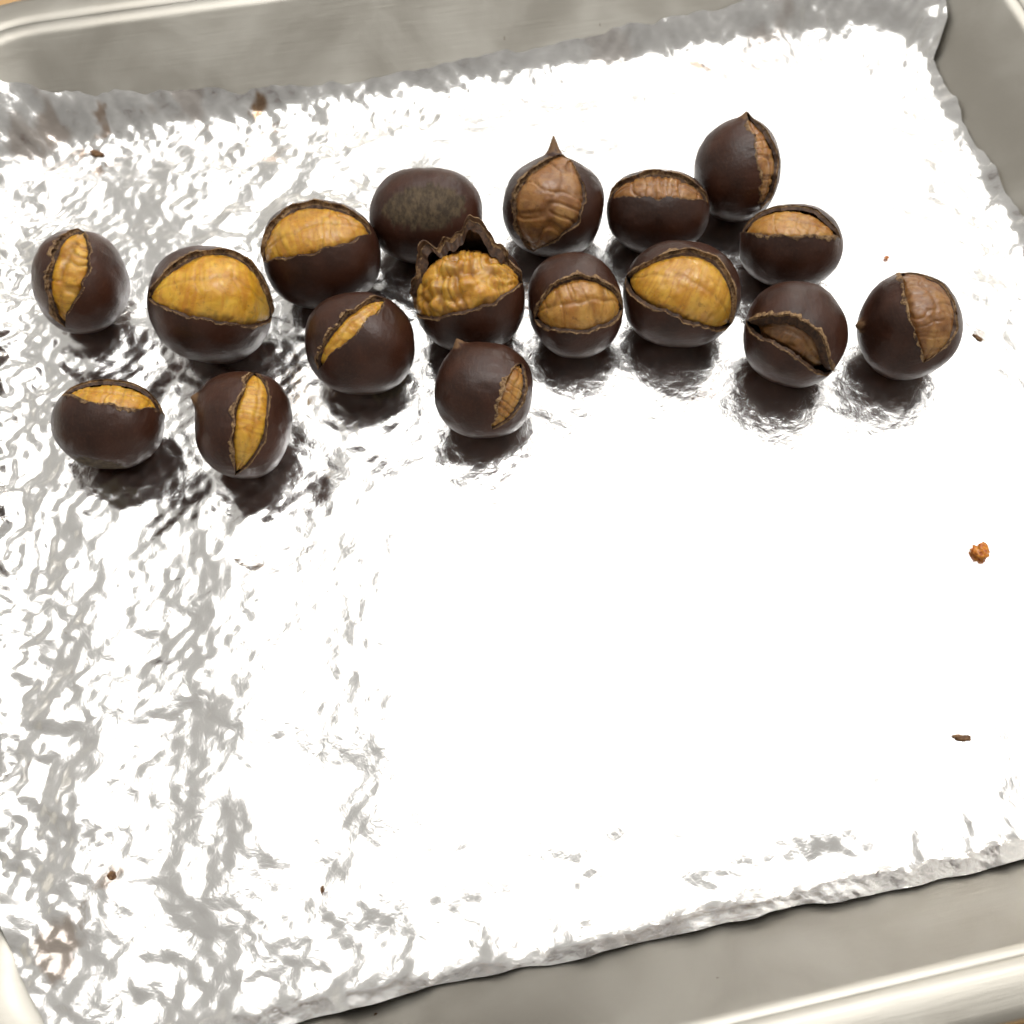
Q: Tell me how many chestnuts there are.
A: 17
